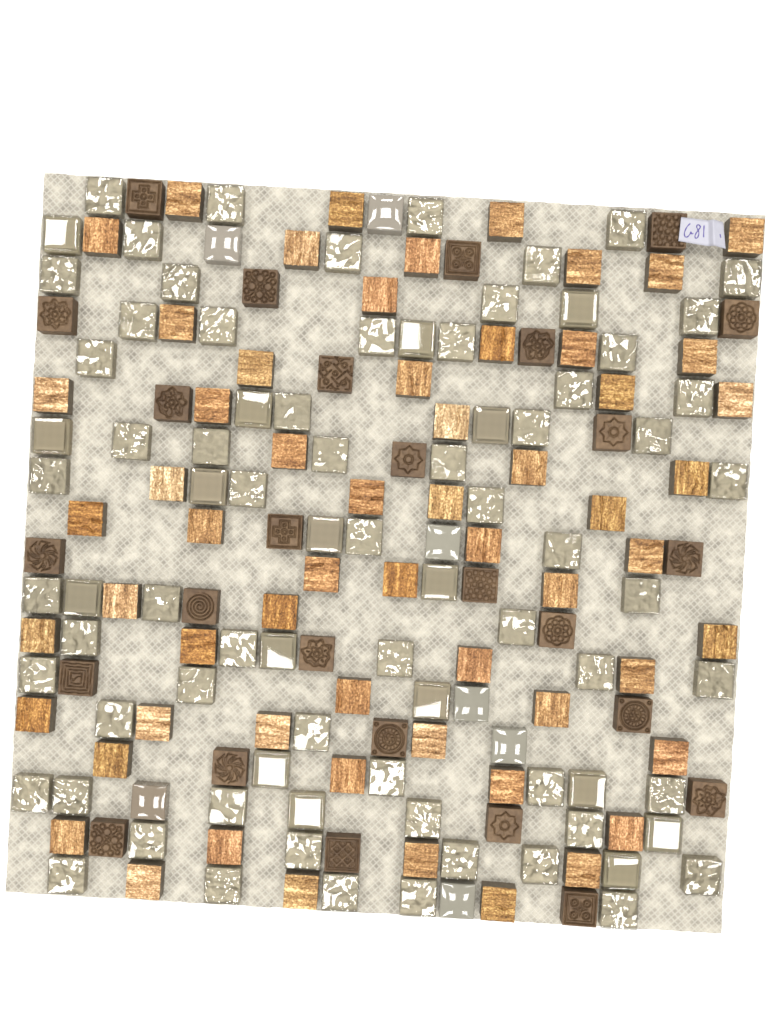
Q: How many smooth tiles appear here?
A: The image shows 24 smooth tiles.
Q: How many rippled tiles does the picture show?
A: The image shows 64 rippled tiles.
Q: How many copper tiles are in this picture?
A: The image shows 60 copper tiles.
